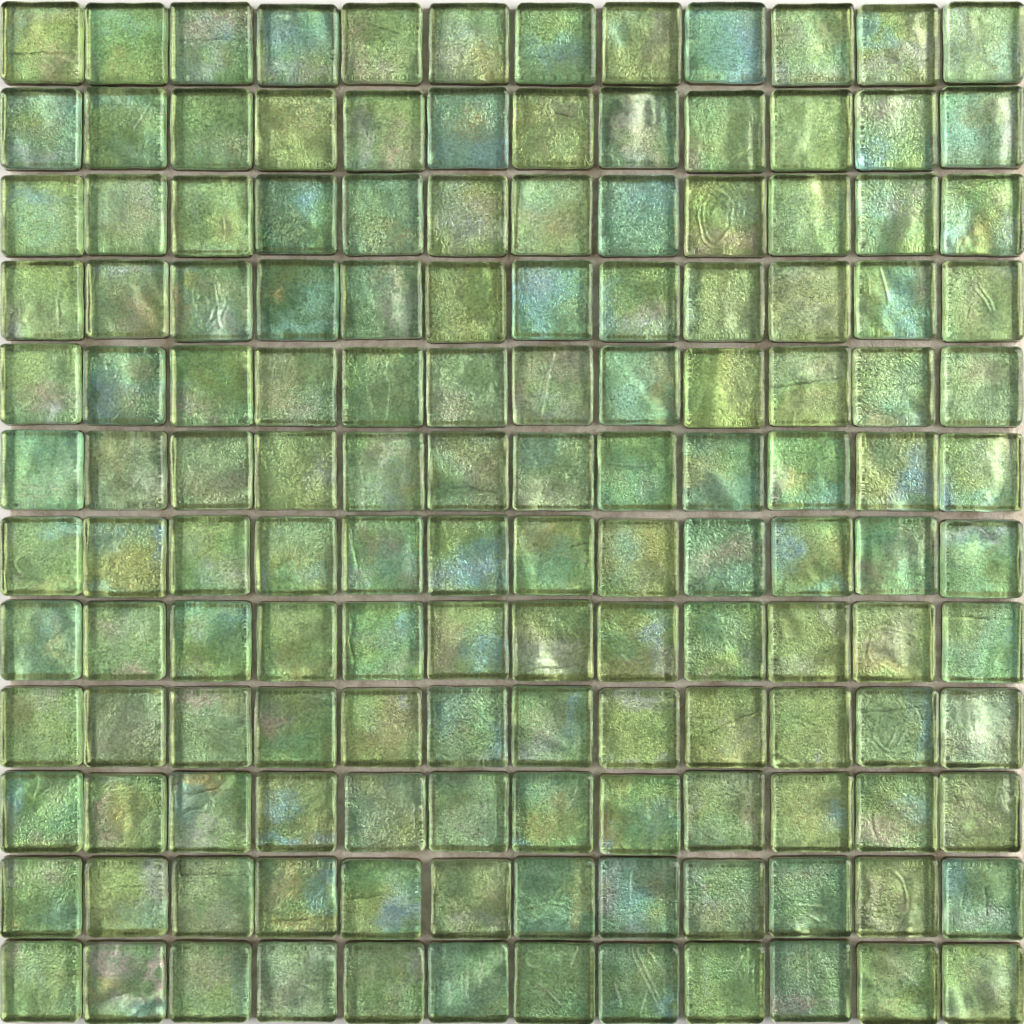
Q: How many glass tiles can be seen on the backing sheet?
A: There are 144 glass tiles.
